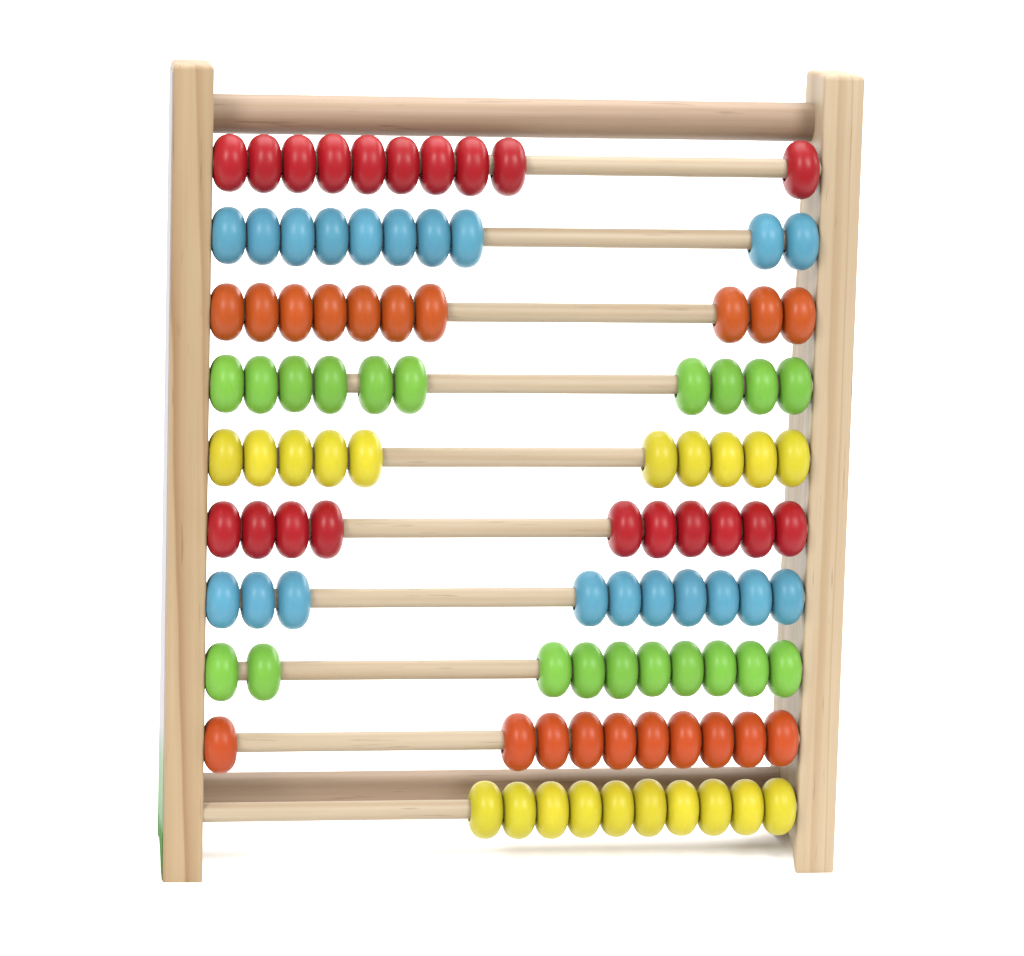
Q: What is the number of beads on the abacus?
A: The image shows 100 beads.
